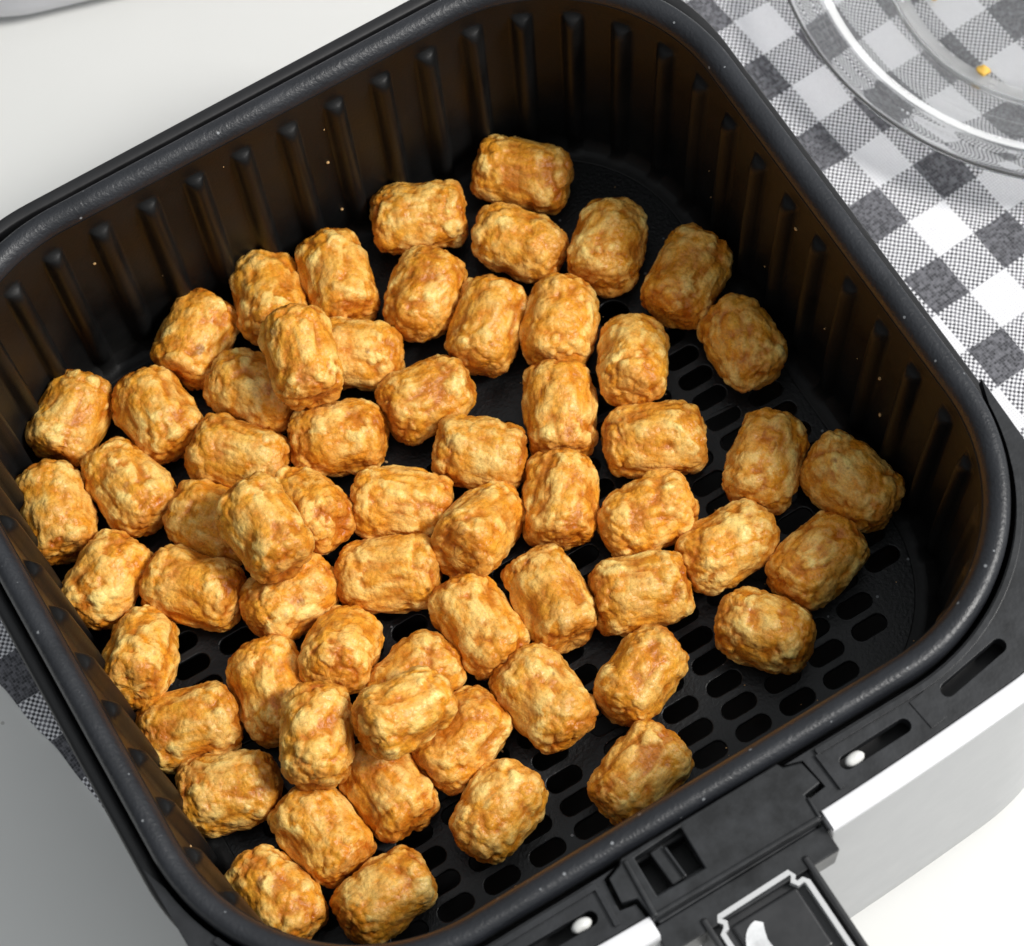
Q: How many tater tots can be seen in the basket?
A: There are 62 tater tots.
